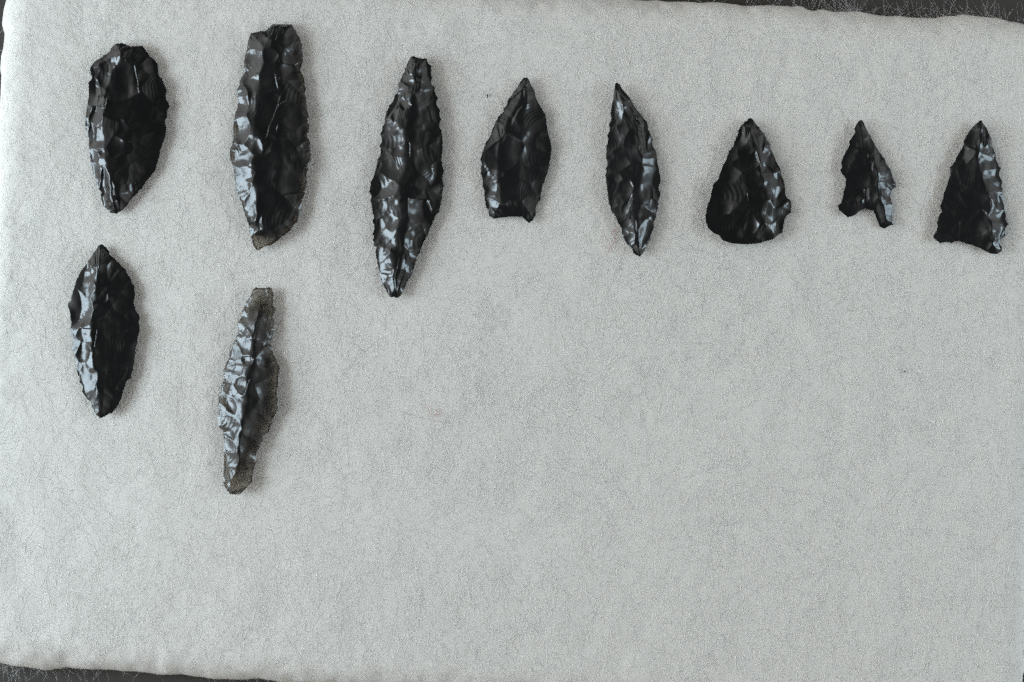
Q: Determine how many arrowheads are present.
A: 10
